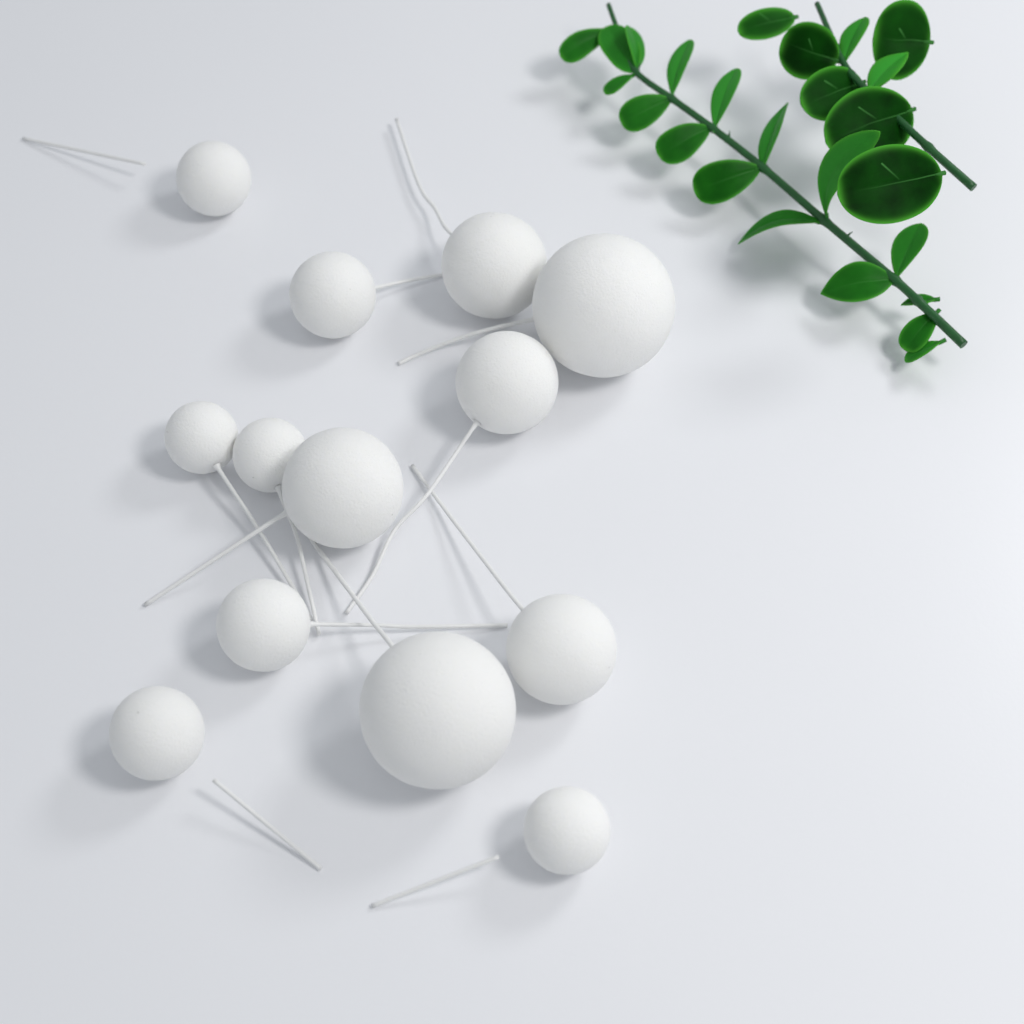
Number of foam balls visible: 13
